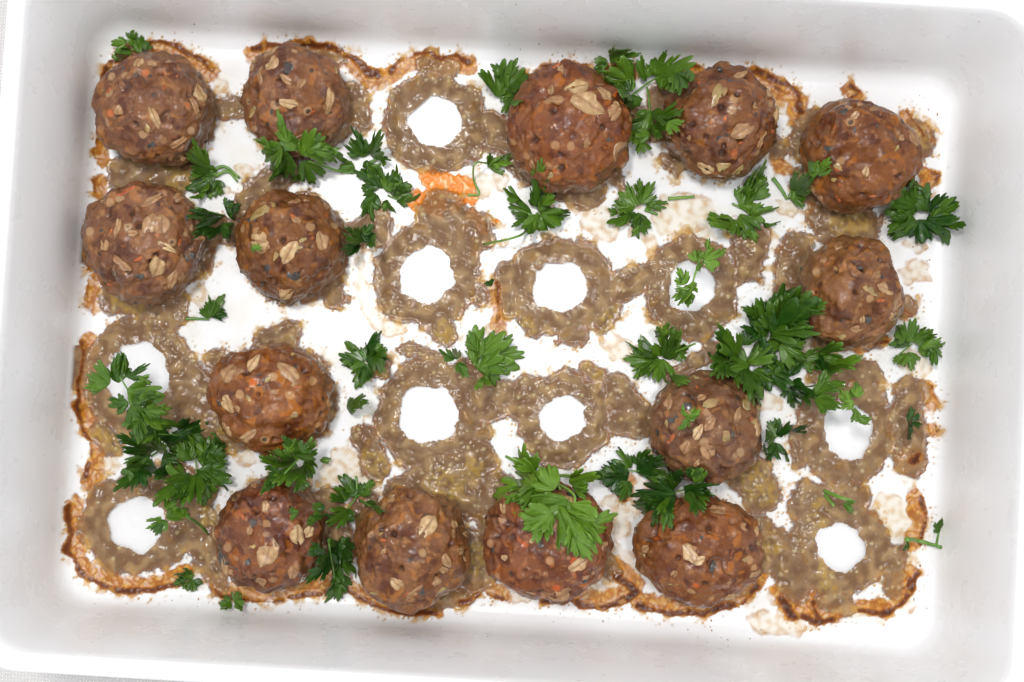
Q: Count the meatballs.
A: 14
